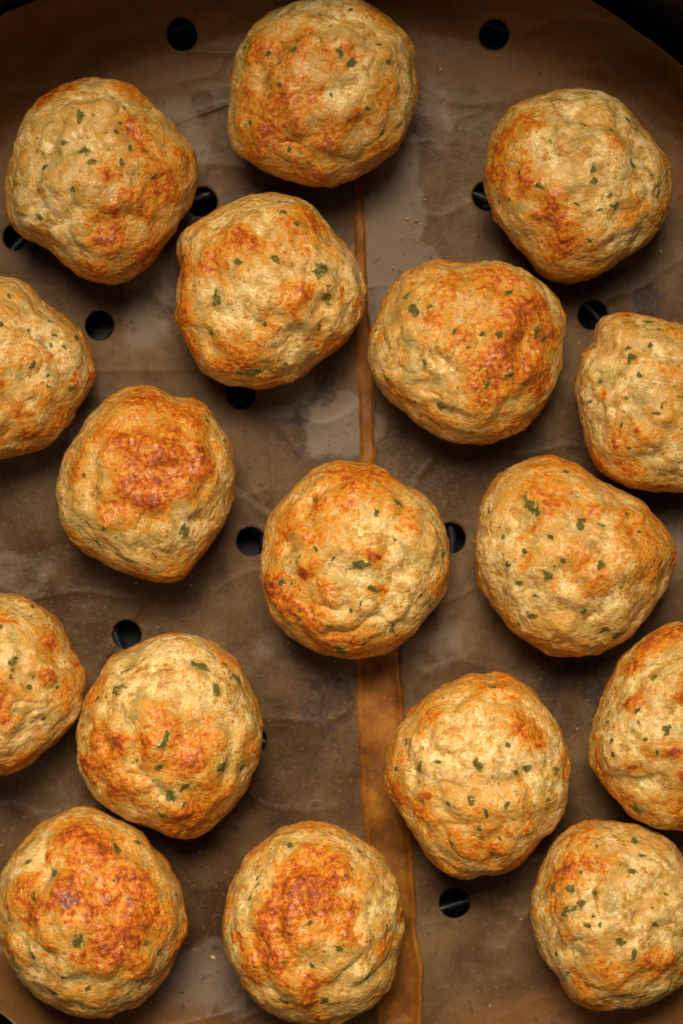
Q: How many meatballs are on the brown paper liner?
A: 17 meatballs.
